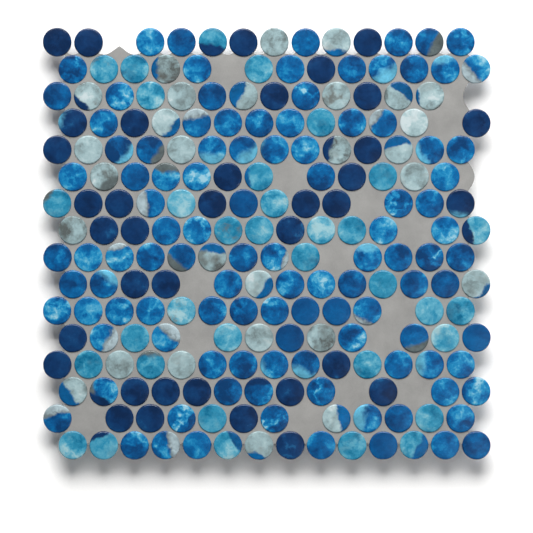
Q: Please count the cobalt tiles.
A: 108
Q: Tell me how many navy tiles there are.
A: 37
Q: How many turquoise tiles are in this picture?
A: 34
